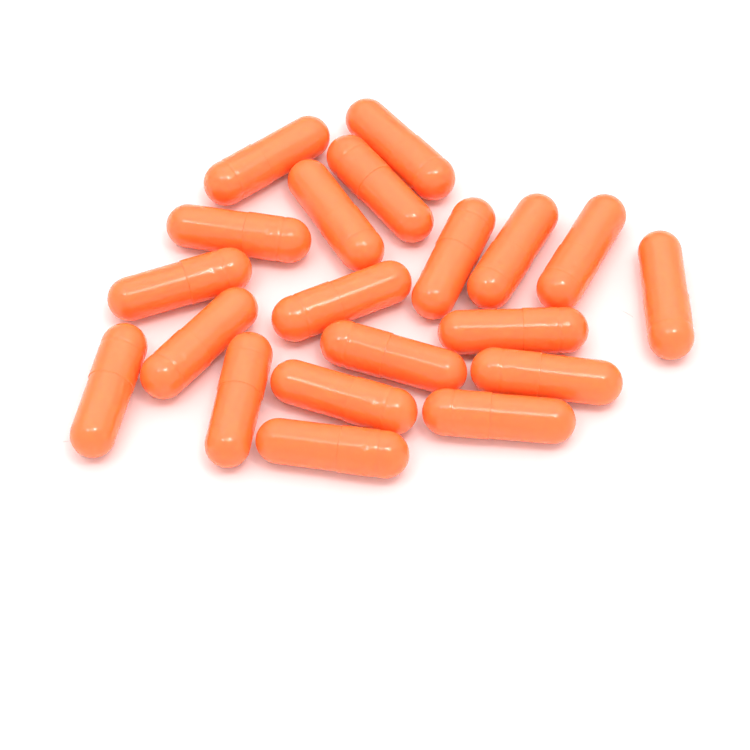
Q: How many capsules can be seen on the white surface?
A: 20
